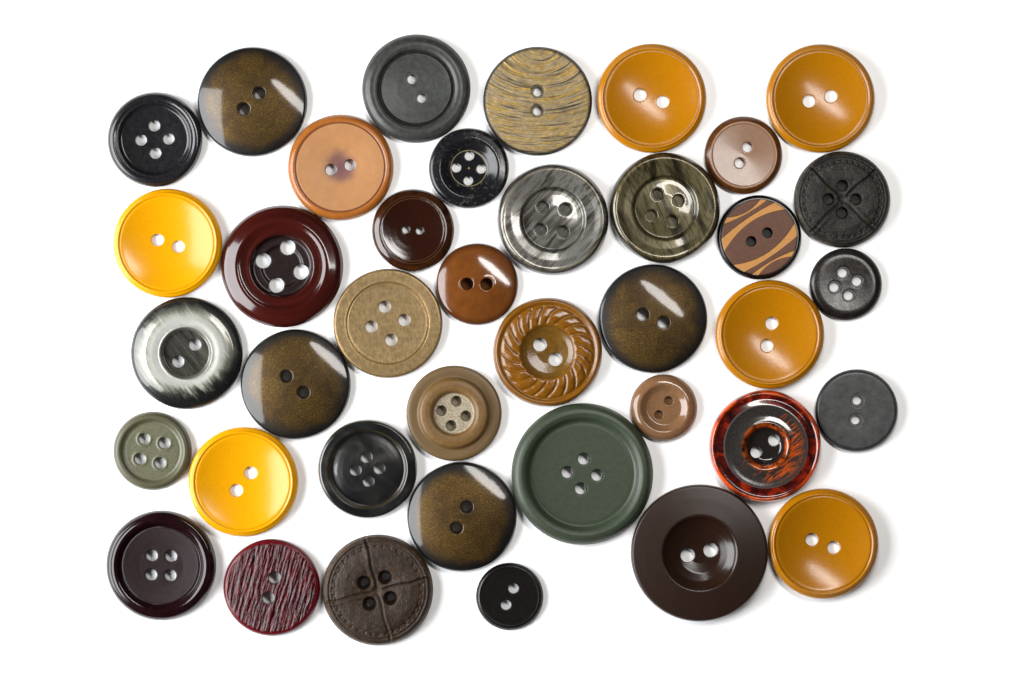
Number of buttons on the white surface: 39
